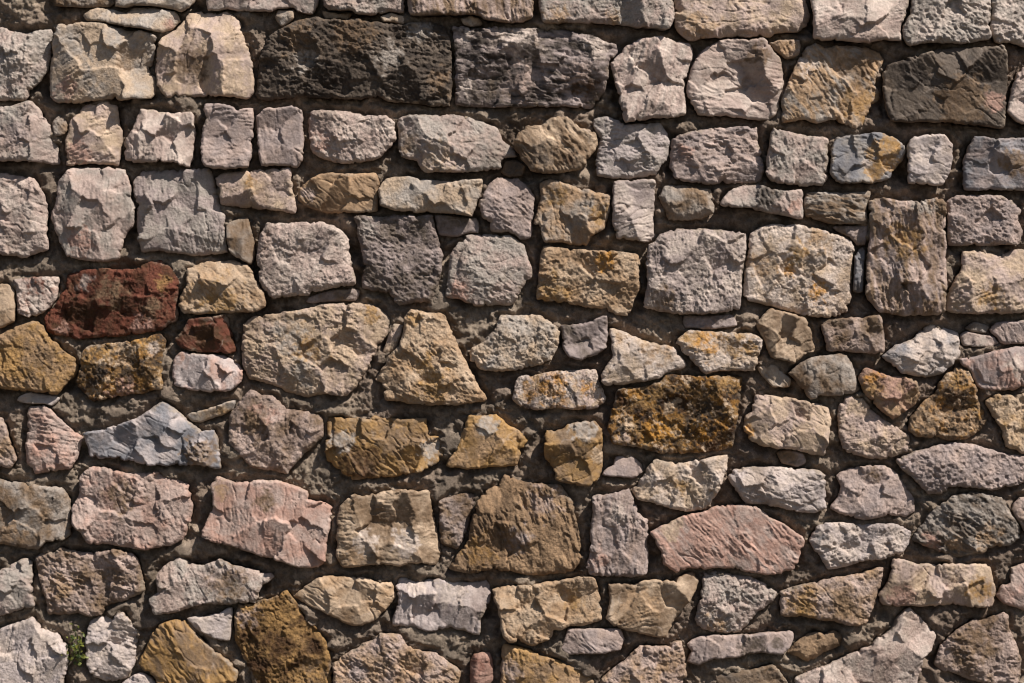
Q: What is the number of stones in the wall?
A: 153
